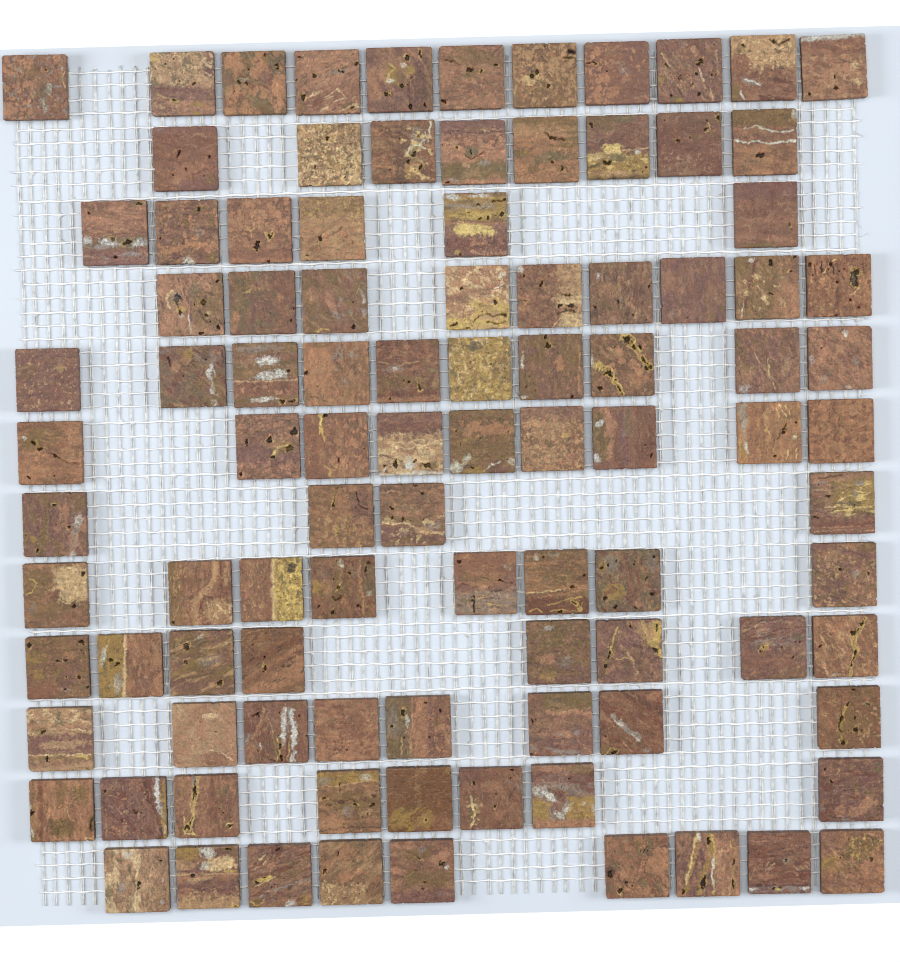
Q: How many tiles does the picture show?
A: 98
